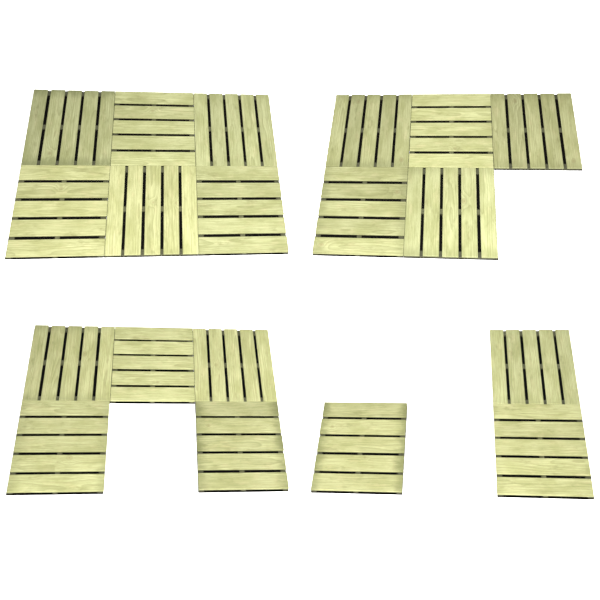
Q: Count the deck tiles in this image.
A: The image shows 19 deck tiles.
